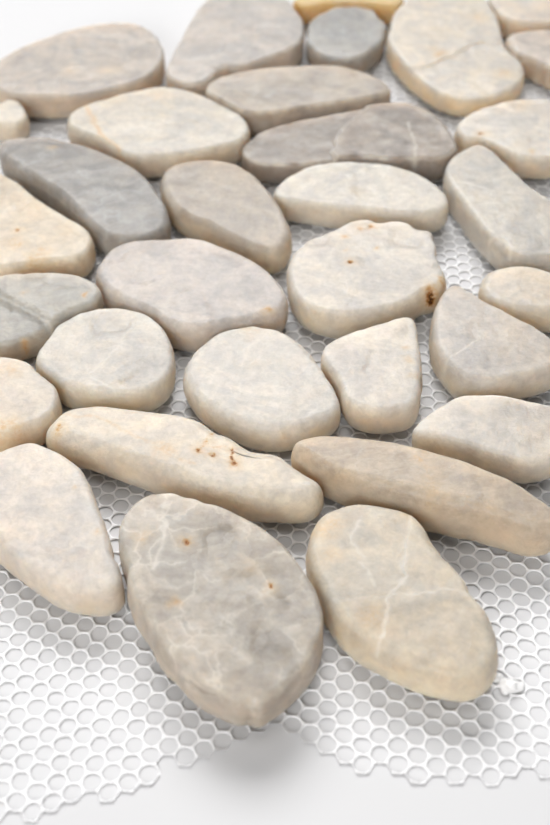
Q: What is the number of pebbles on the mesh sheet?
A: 32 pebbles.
